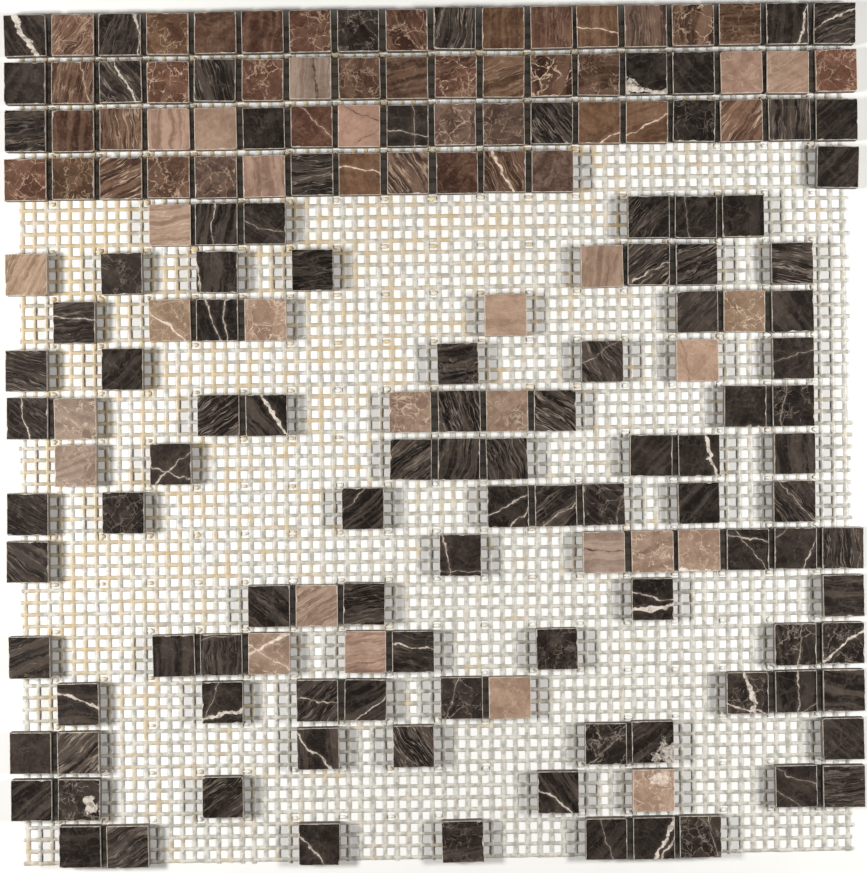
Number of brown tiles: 40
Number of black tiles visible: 106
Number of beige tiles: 27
